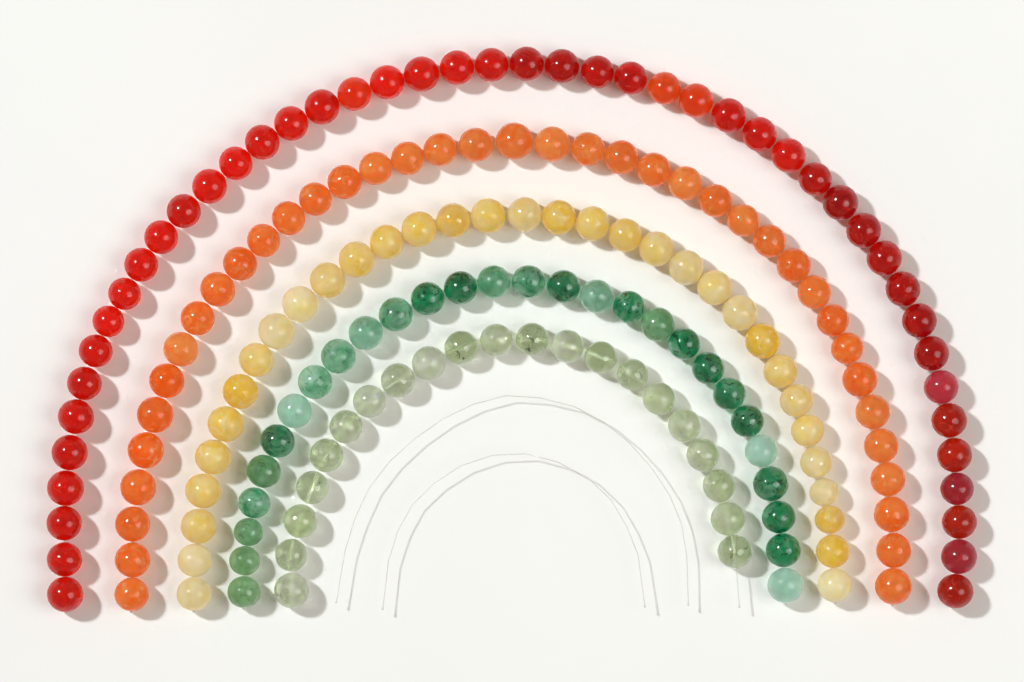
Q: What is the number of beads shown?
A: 167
